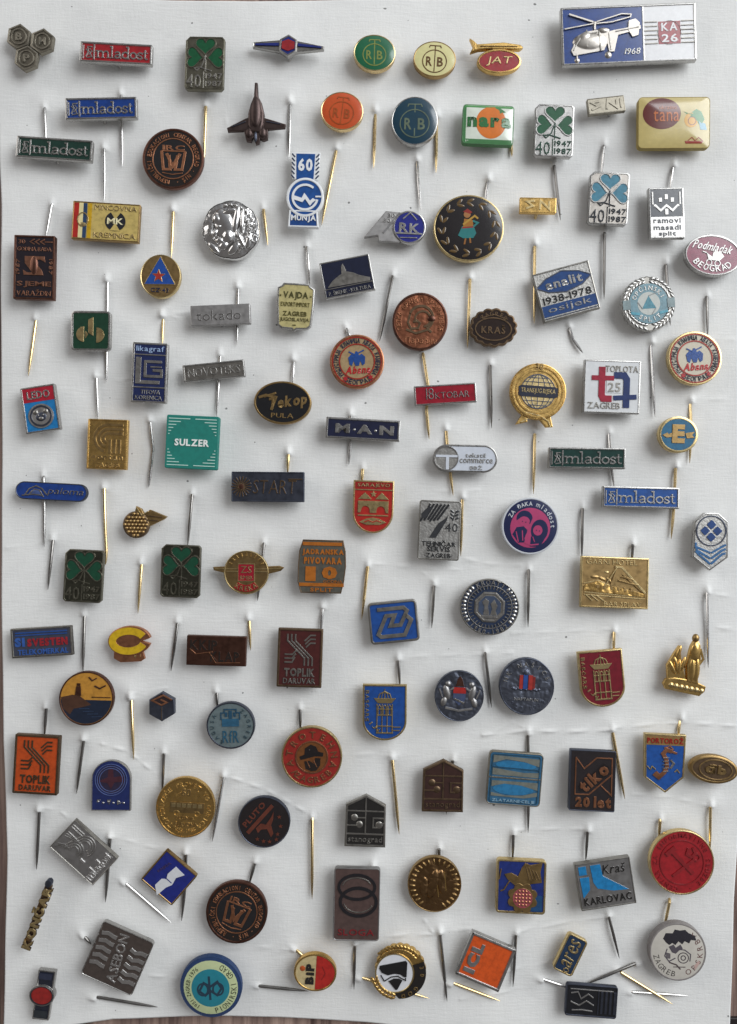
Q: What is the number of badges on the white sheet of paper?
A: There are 108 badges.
